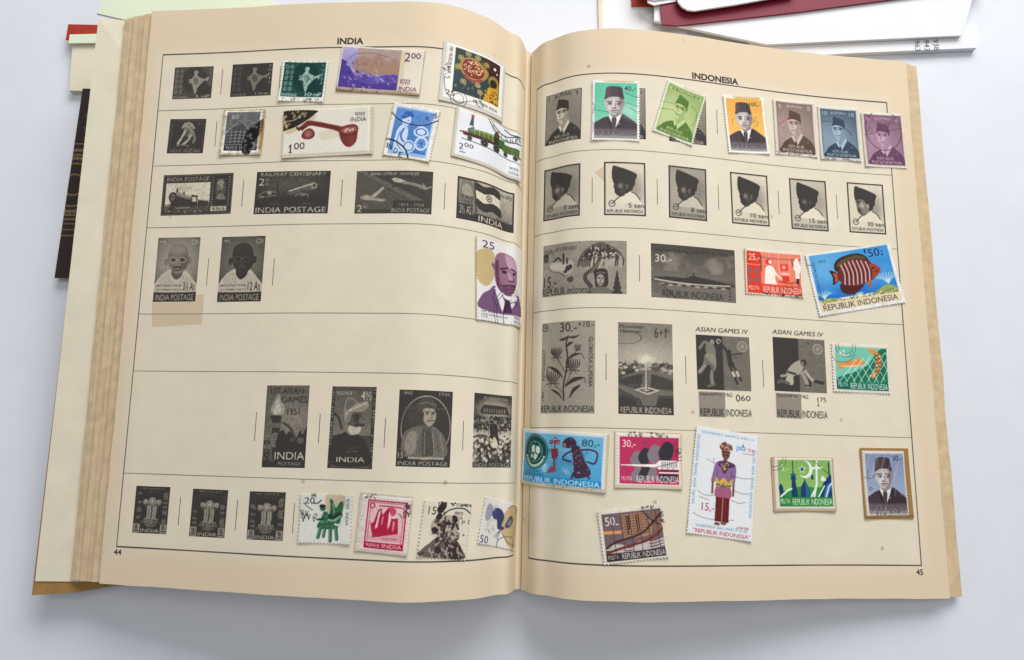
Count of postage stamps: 27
